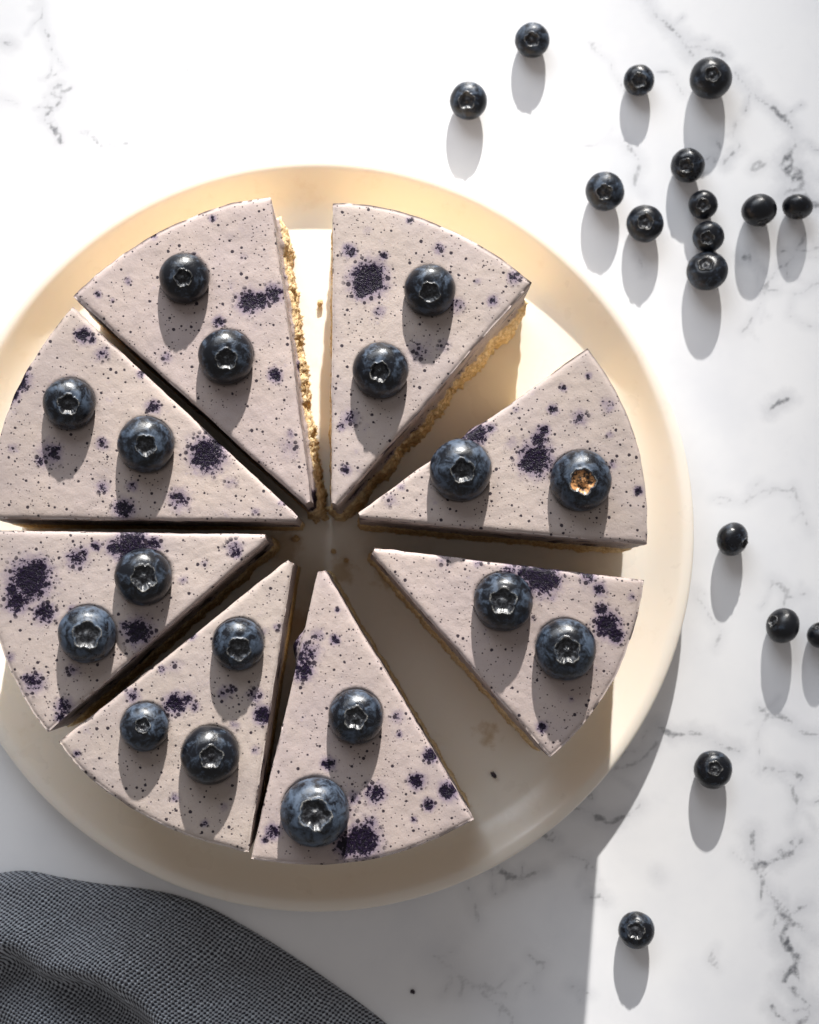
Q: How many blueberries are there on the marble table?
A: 34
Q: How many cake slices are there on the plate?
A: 8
